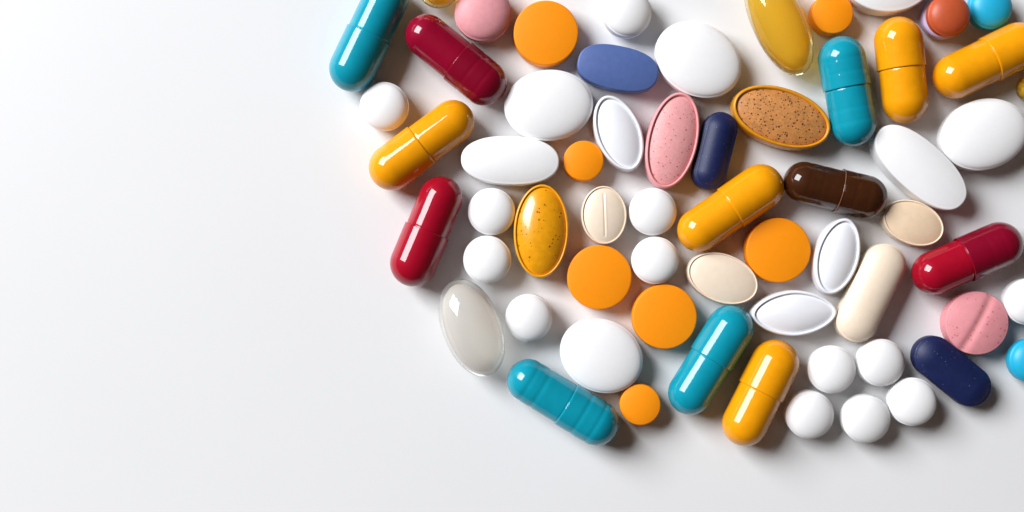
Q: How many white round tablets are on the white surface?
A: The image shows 13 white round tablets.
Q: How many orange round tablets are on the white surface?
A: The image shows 7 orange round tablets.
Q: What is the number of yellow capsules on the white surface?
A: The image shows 5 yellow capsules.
